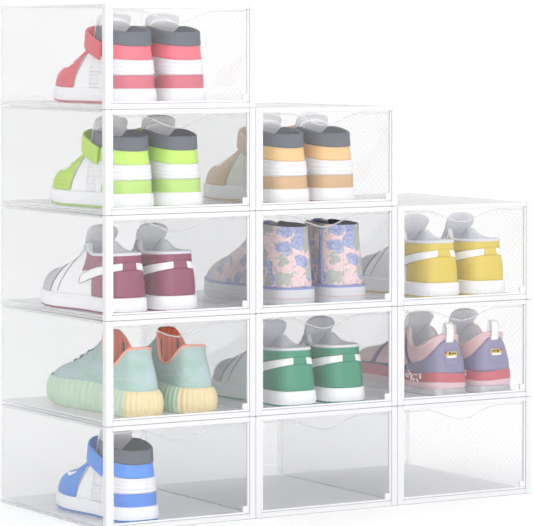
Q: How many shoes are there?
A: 19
